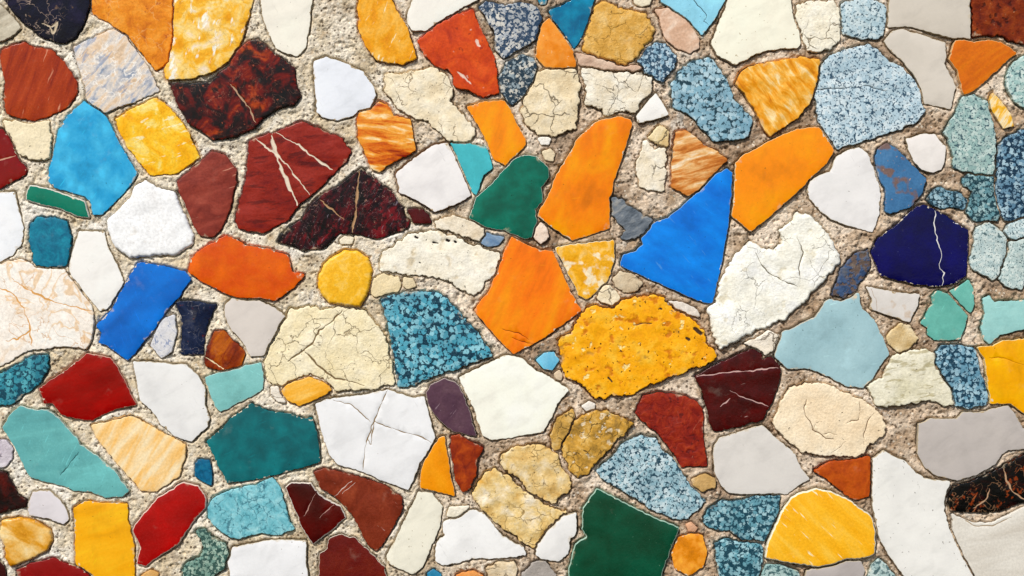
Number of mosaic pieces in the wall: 177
